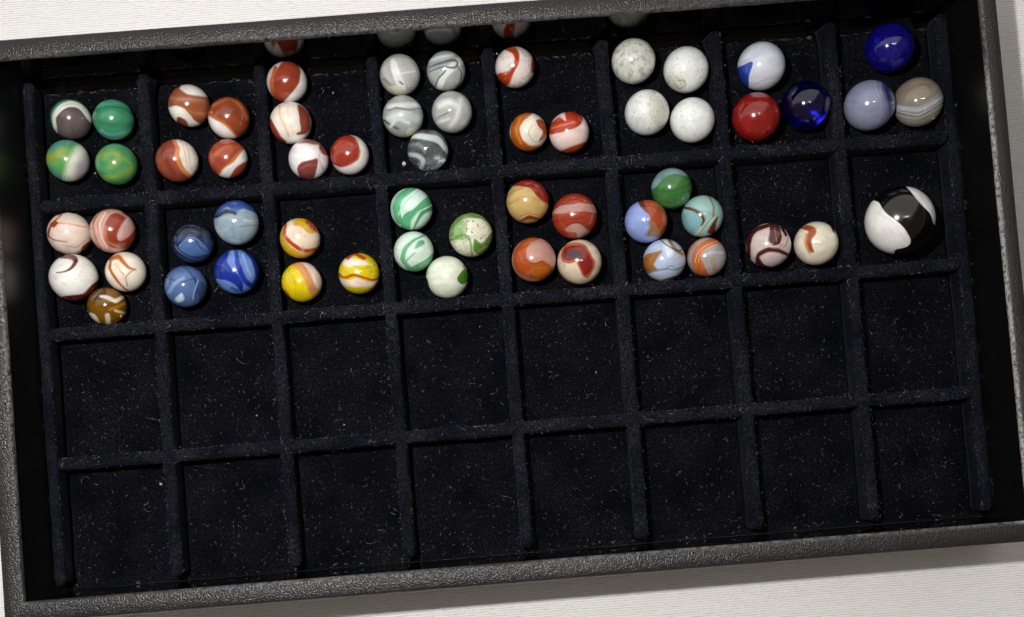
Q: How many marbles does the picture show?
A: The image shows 58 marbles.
